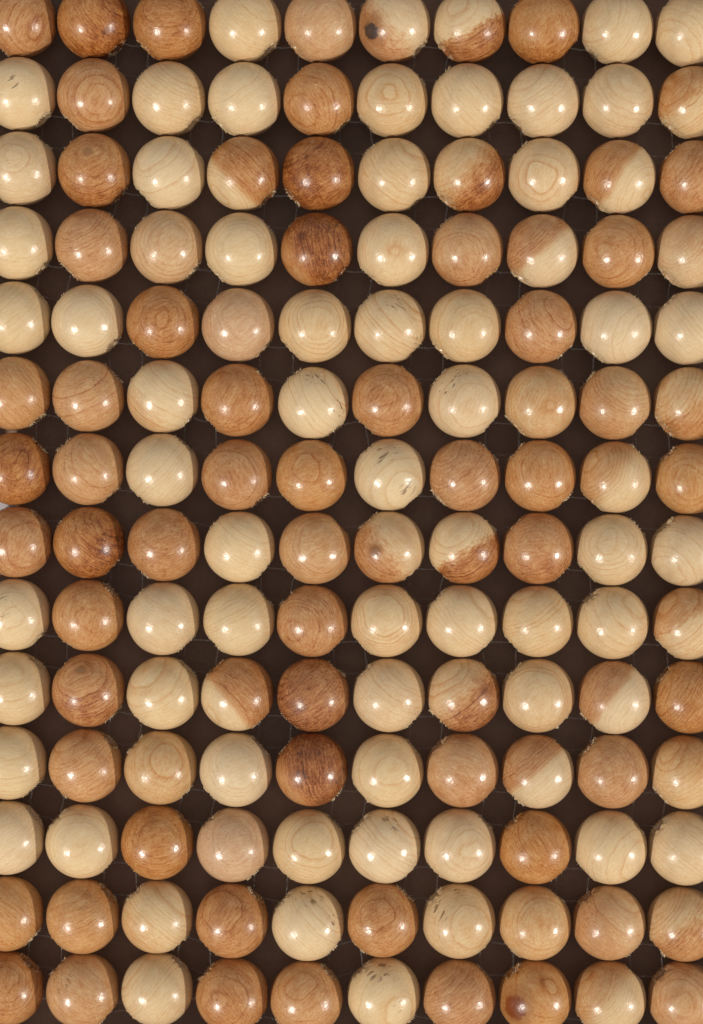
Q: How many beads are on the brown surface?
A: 140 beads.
